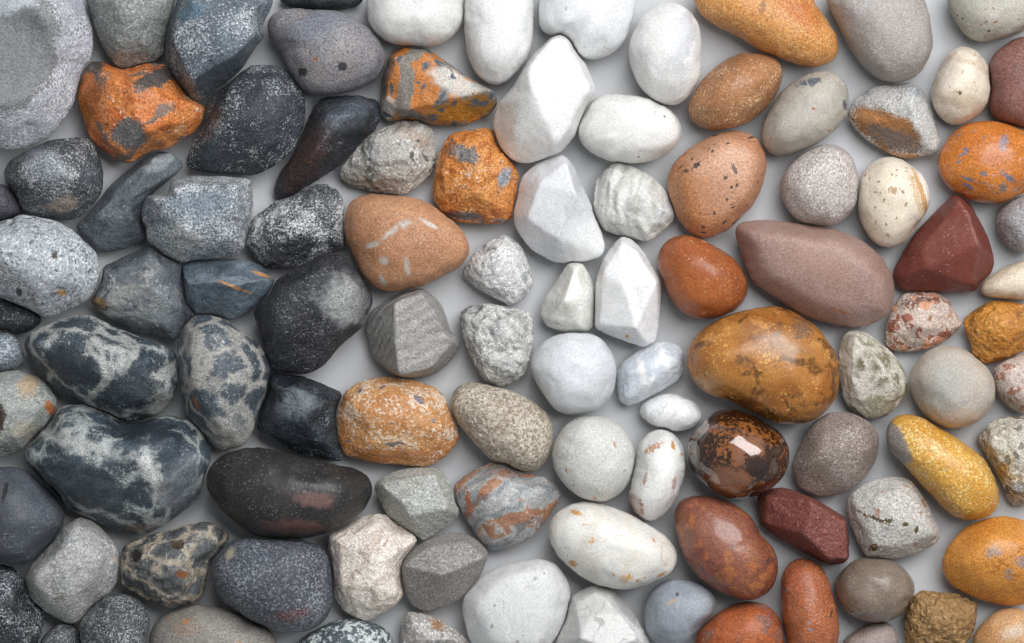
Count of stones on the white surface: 104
